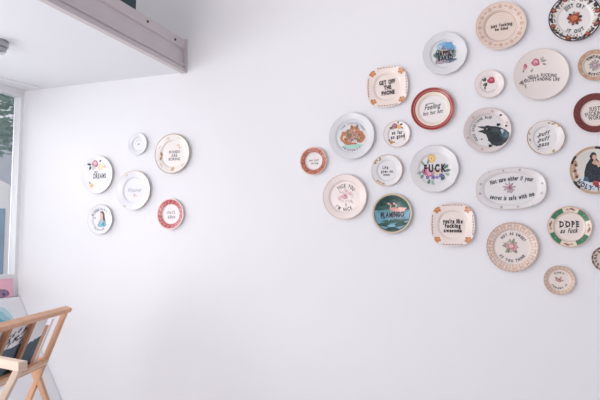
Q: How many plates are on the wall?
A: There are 31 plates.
